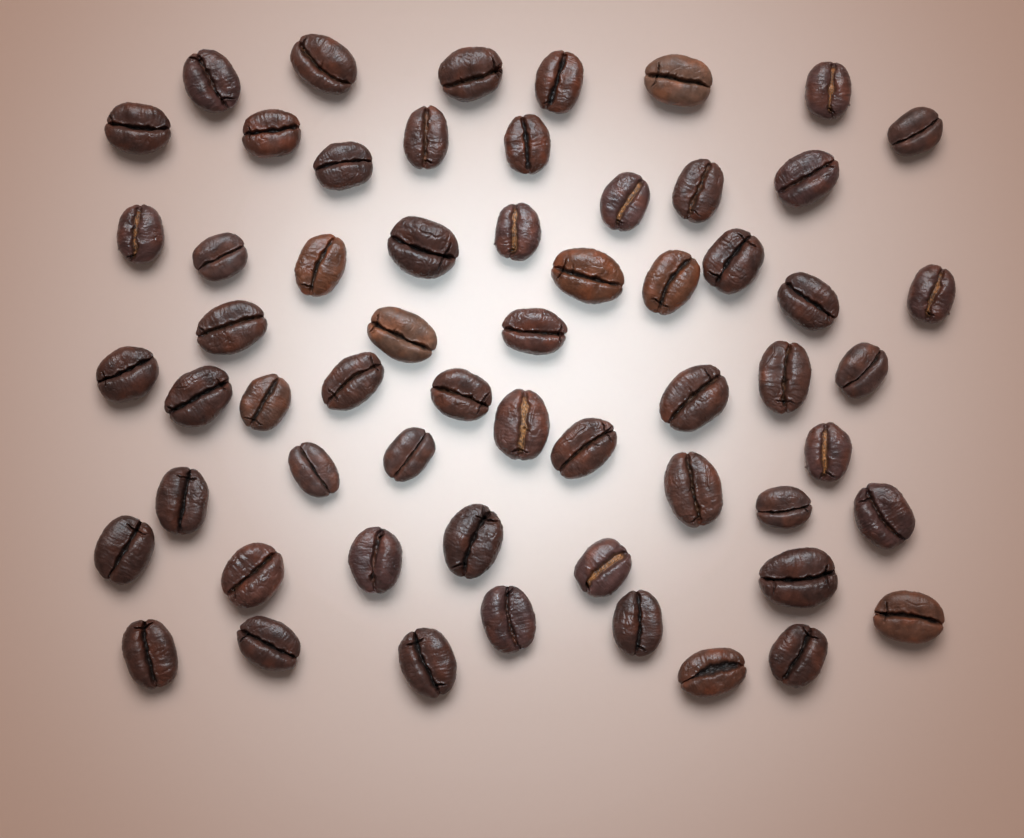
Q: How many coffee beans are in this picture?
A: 59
